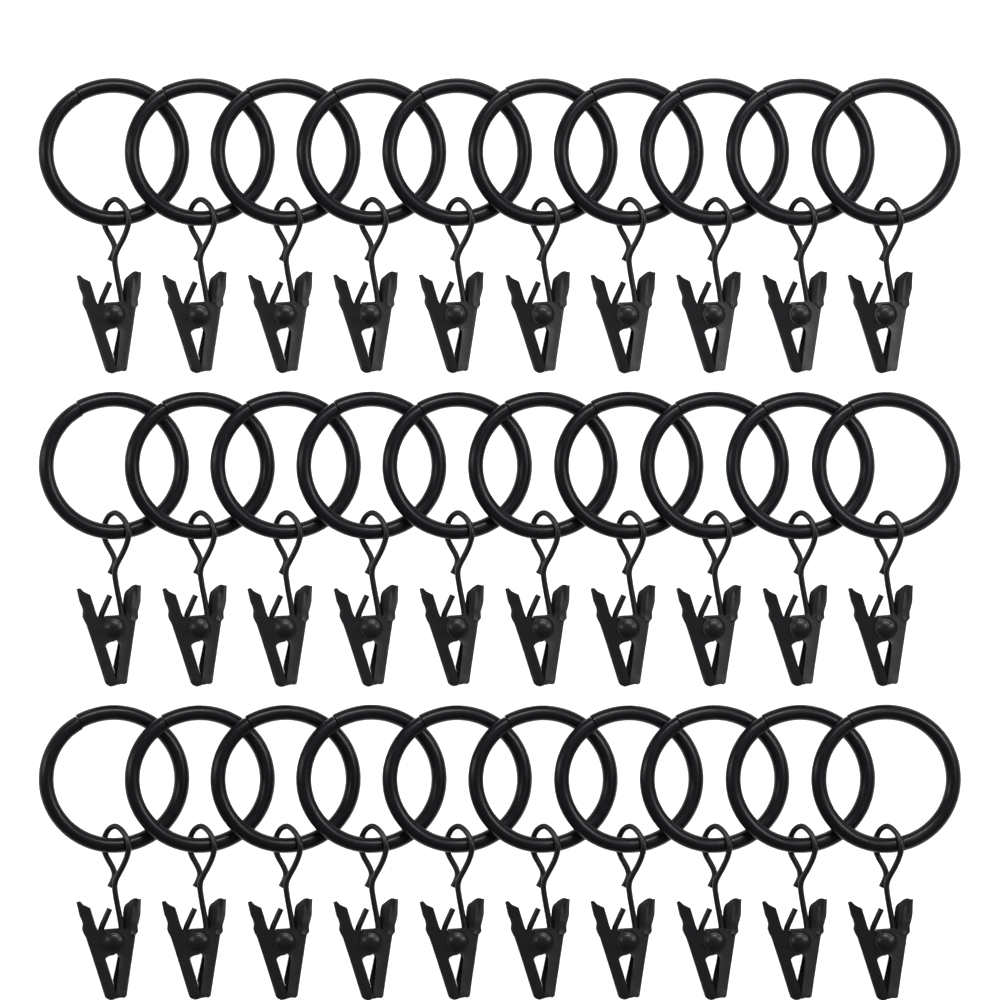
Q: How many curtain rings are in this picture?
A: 30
